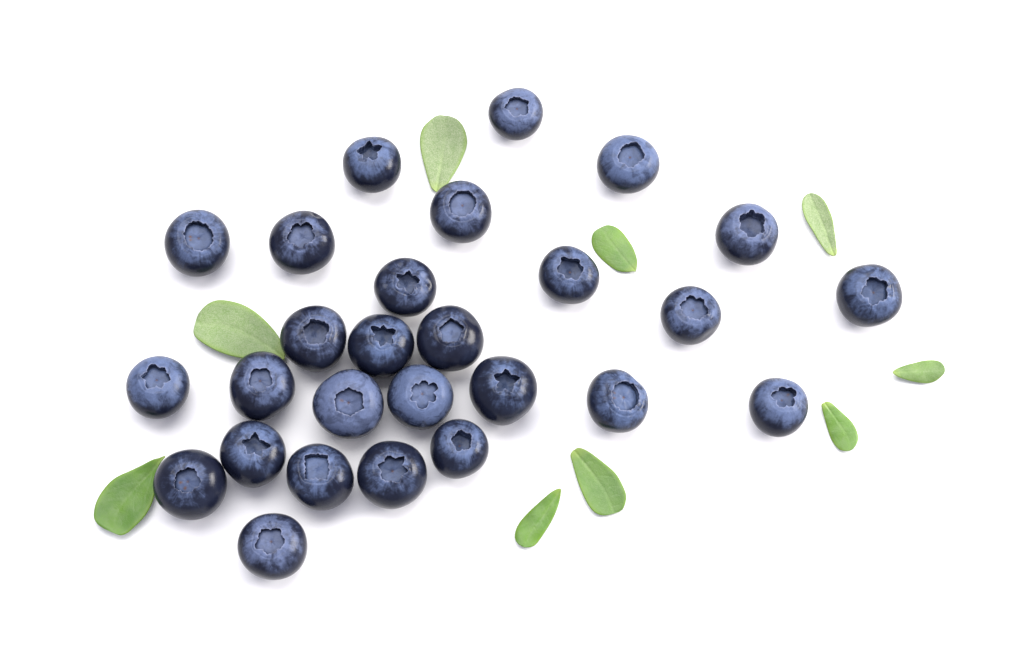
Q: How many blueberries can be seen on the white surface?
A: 27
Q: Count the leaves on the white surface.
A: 9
